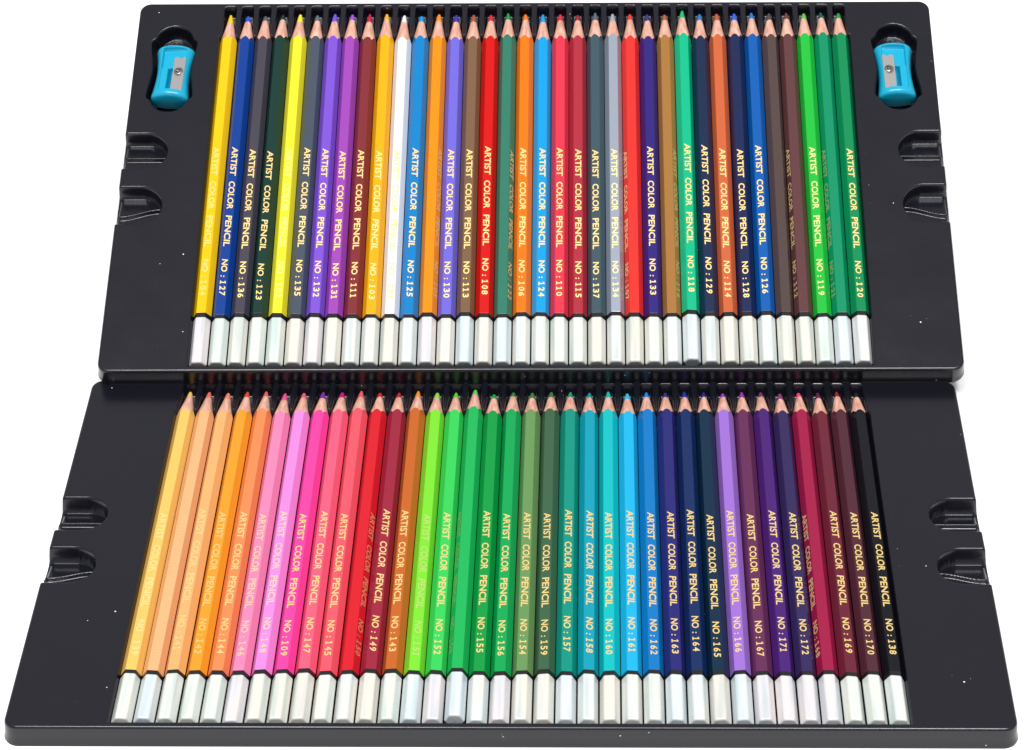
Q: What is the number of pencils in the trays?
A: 72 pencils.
